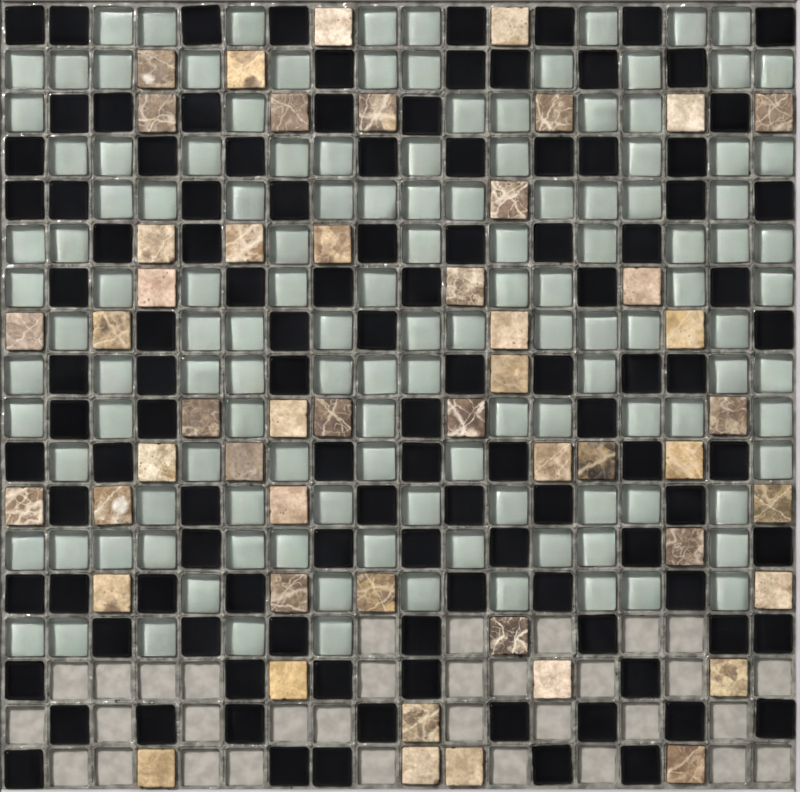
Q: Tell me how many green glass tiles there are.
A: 130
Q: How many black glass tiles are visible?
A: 111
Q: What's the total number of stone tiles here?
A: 50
